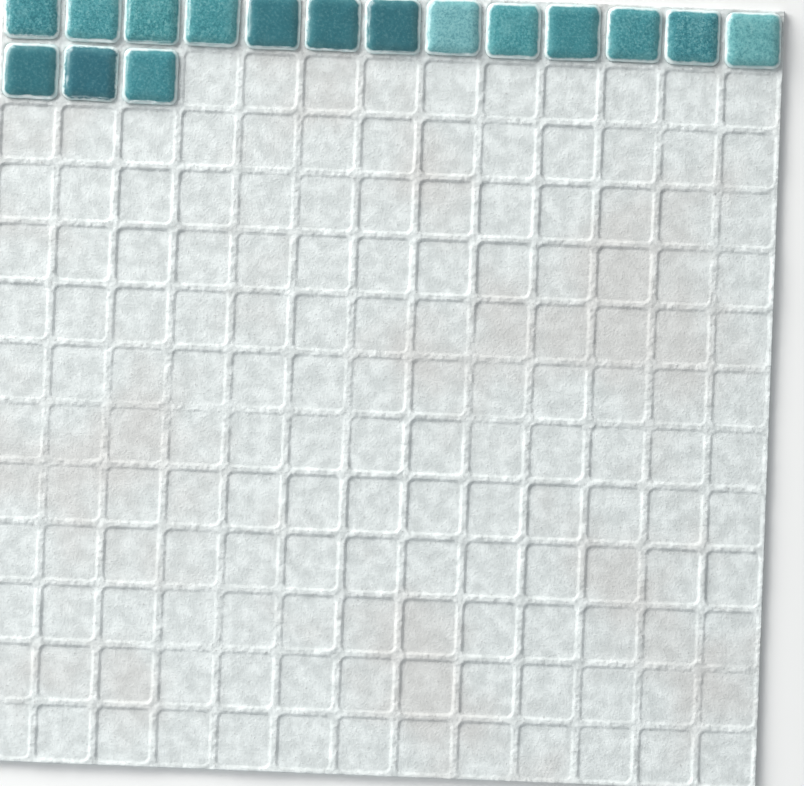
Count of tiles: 16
